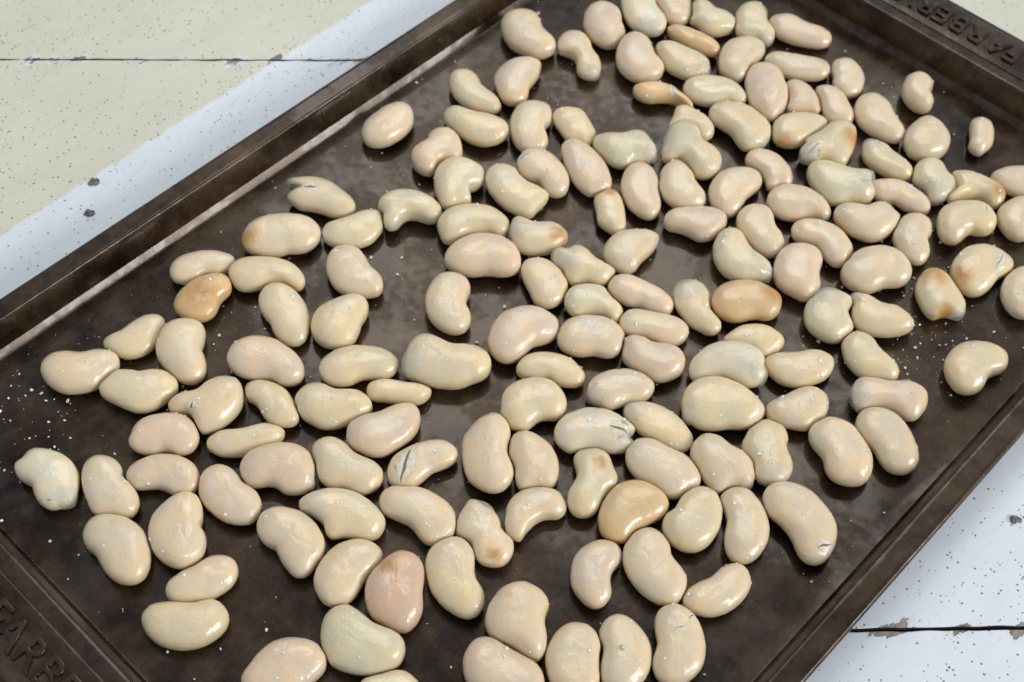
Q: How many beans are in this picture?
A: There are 161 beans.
